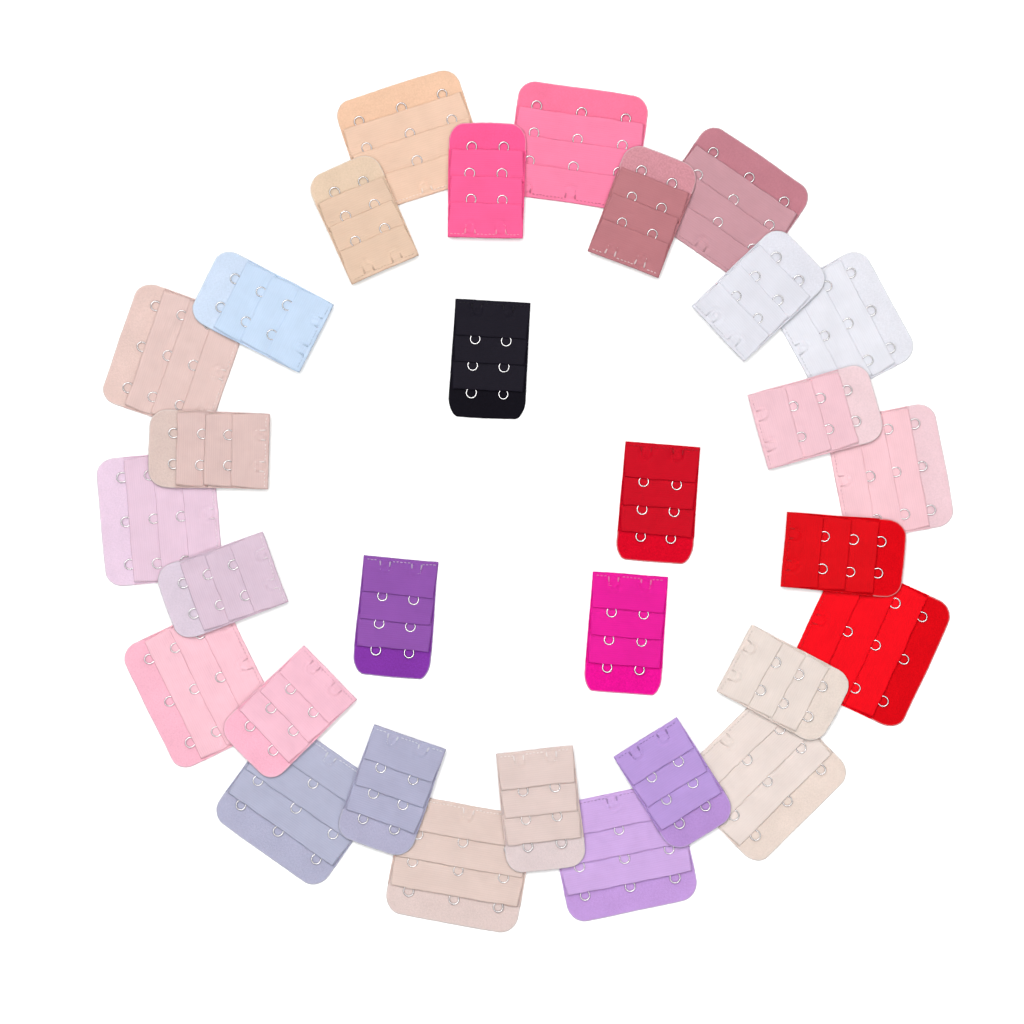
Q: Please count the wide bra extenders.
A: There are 13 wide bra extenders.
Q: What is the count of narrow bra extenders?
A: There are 18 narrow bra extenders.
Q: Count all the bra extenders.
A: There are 31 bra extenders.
